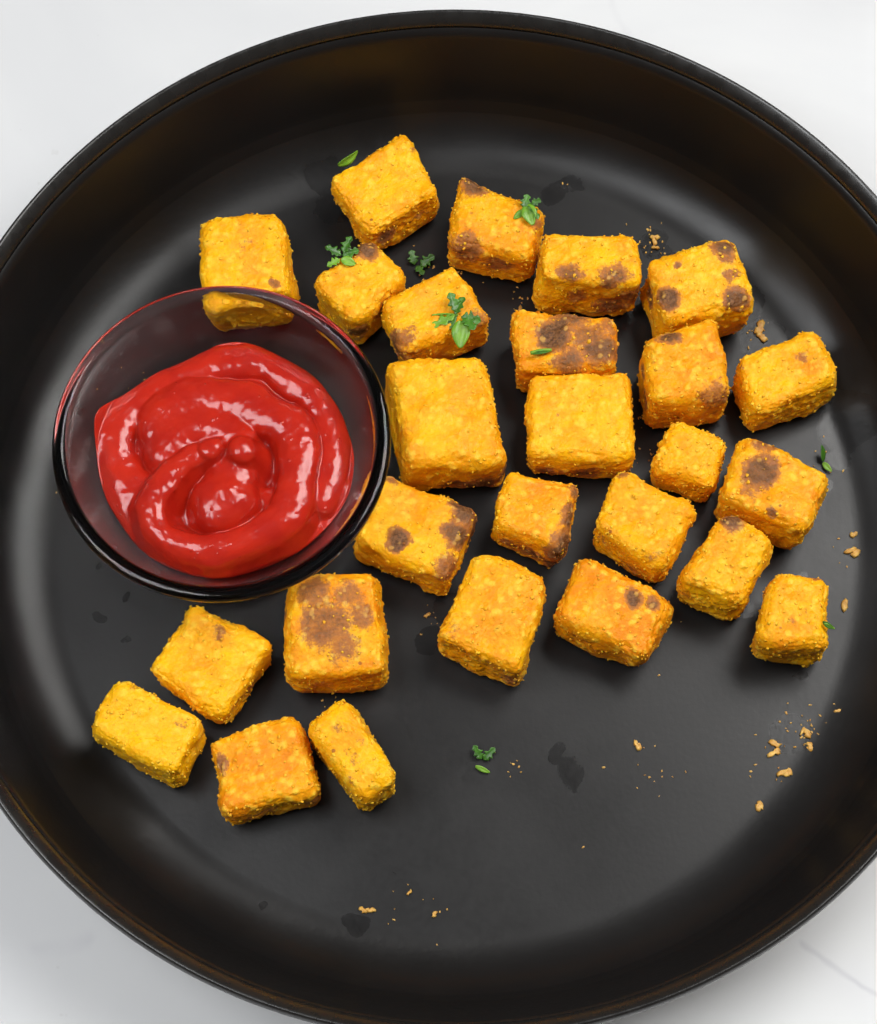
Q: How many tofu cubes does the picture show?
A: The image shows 26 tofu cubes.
